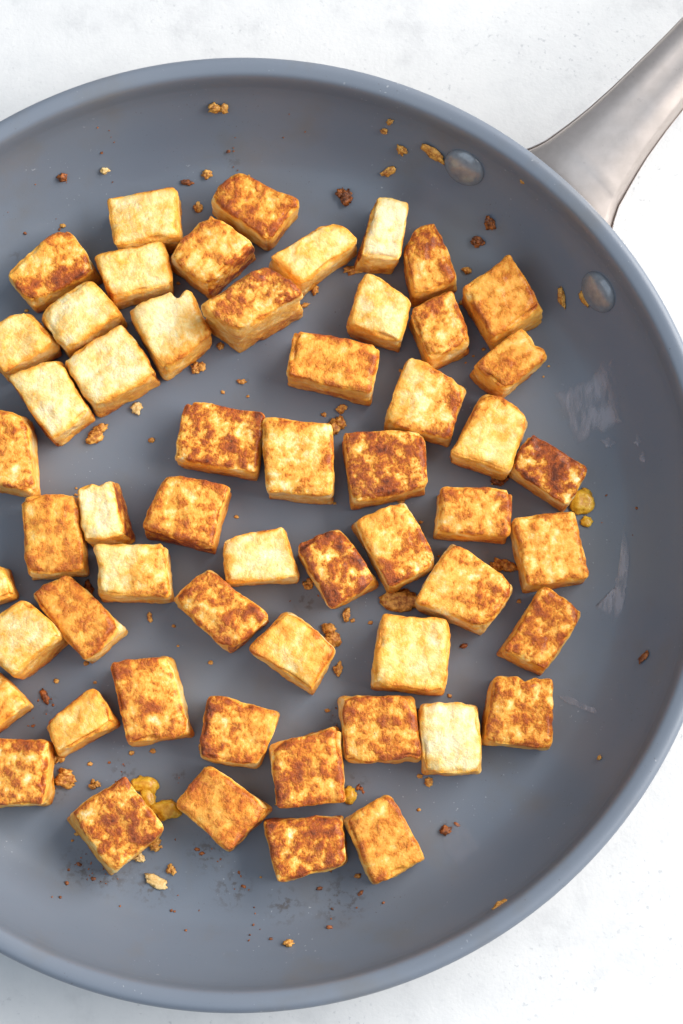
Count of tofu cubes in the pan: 56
